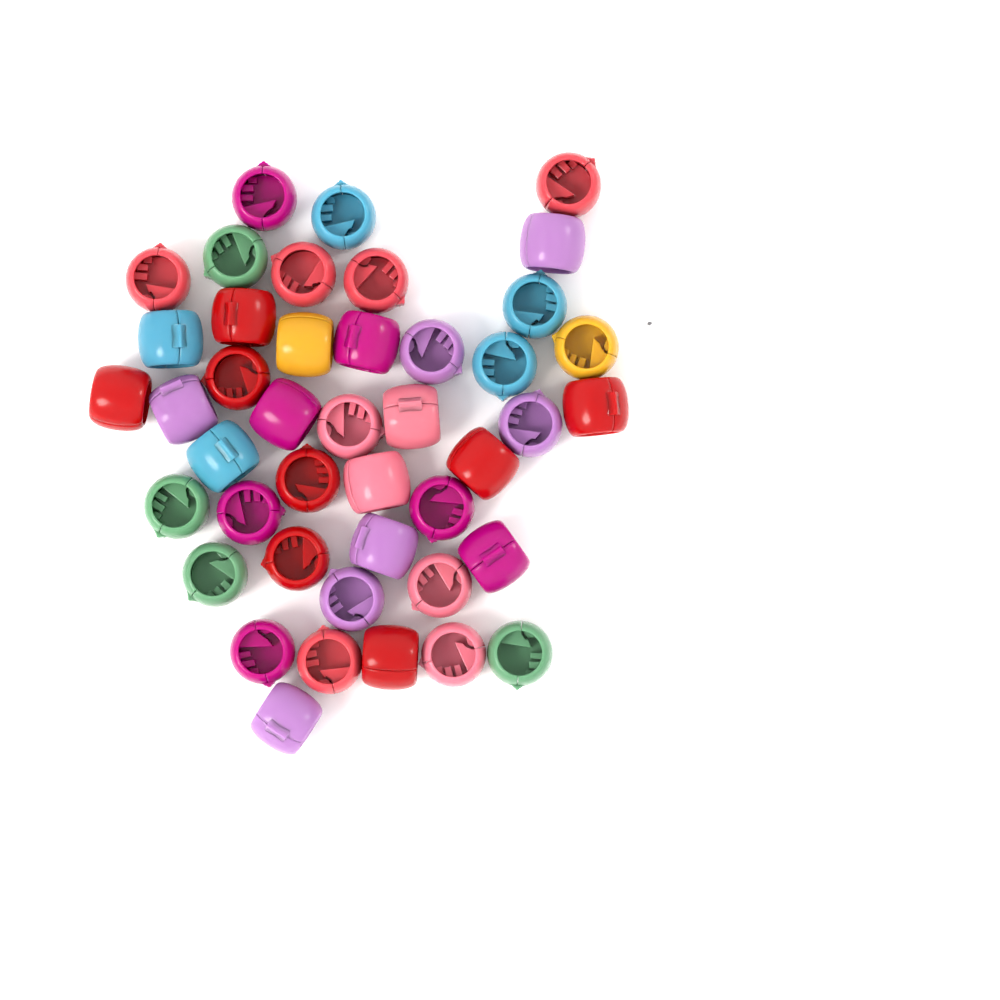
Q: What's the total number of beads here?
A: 43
